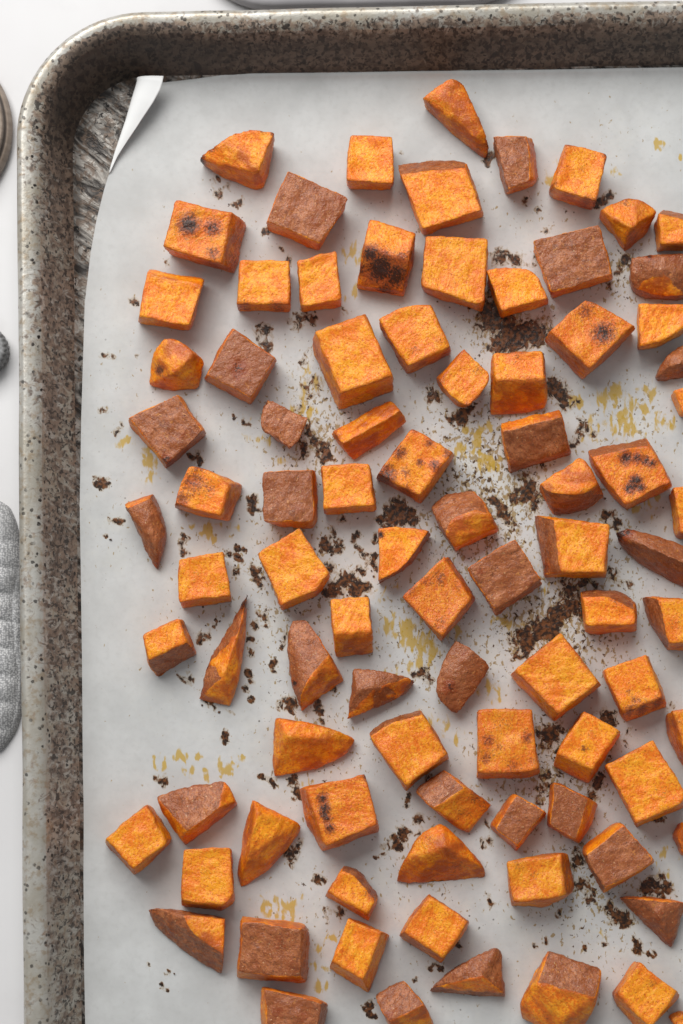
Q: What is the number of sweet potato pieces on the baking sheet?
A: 88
